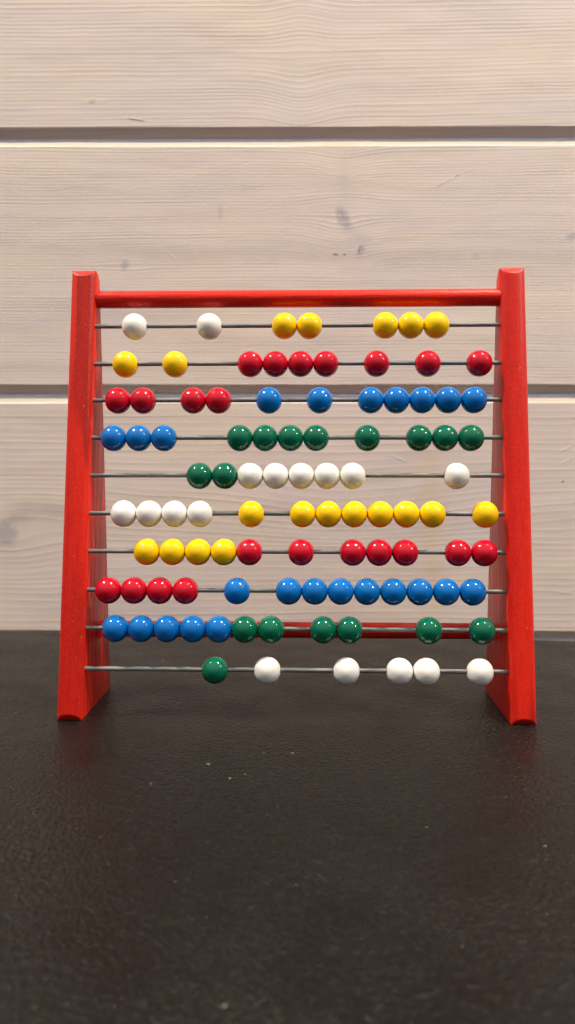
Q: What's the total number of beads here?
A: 99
